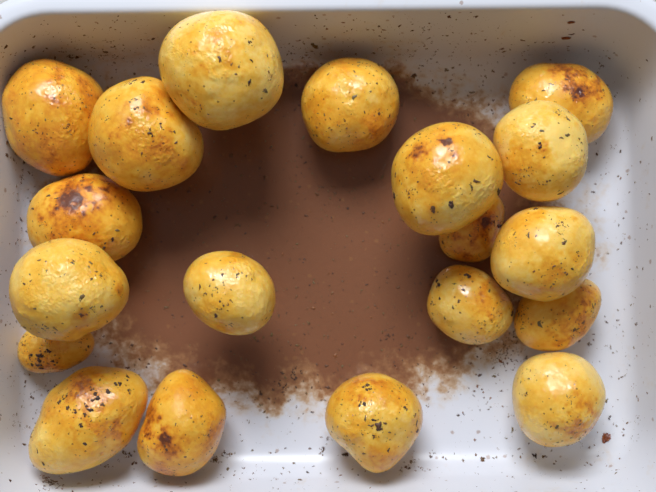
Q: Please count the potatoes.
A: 19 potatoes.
